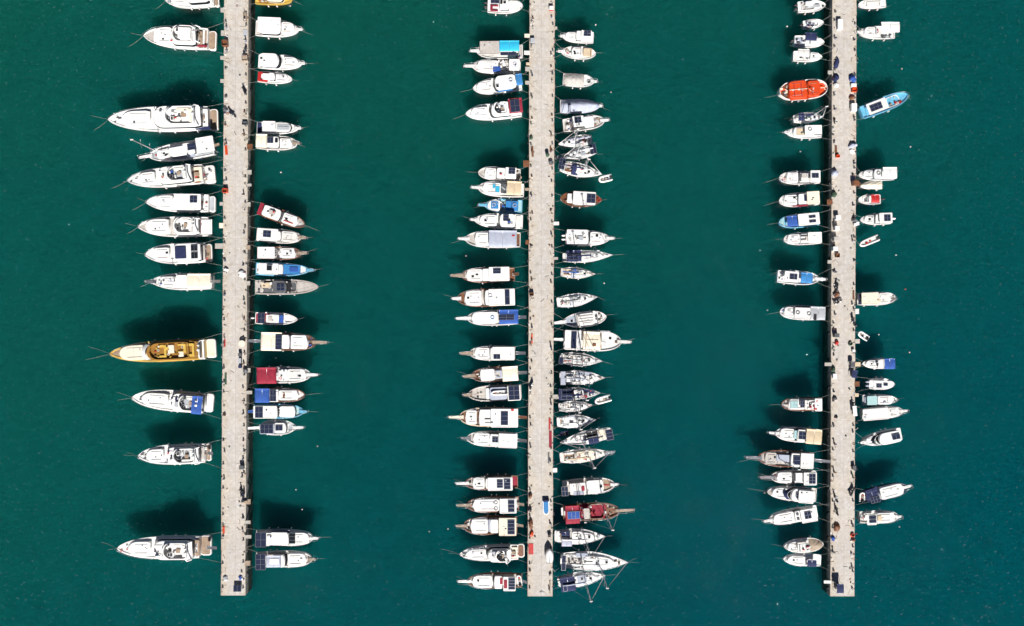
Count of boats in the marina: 125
